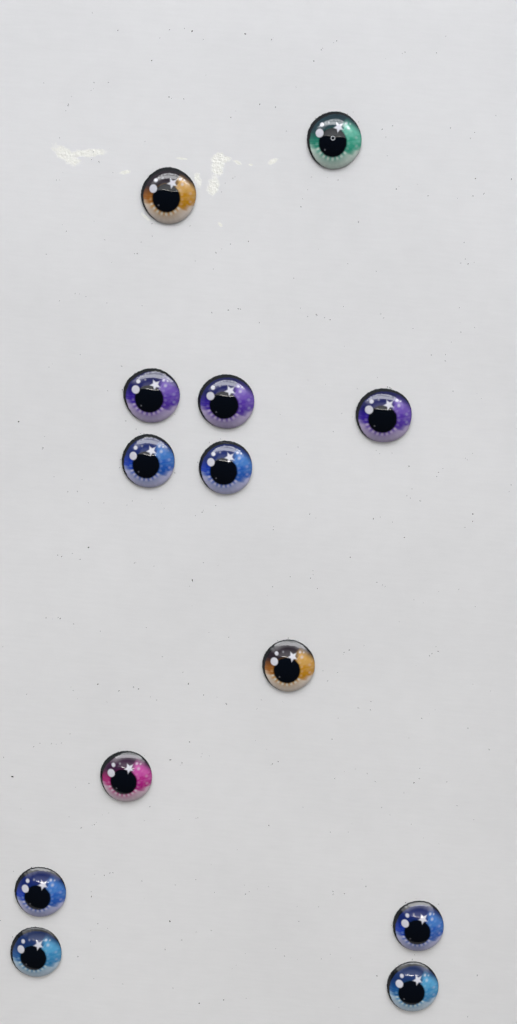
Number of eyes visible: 13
